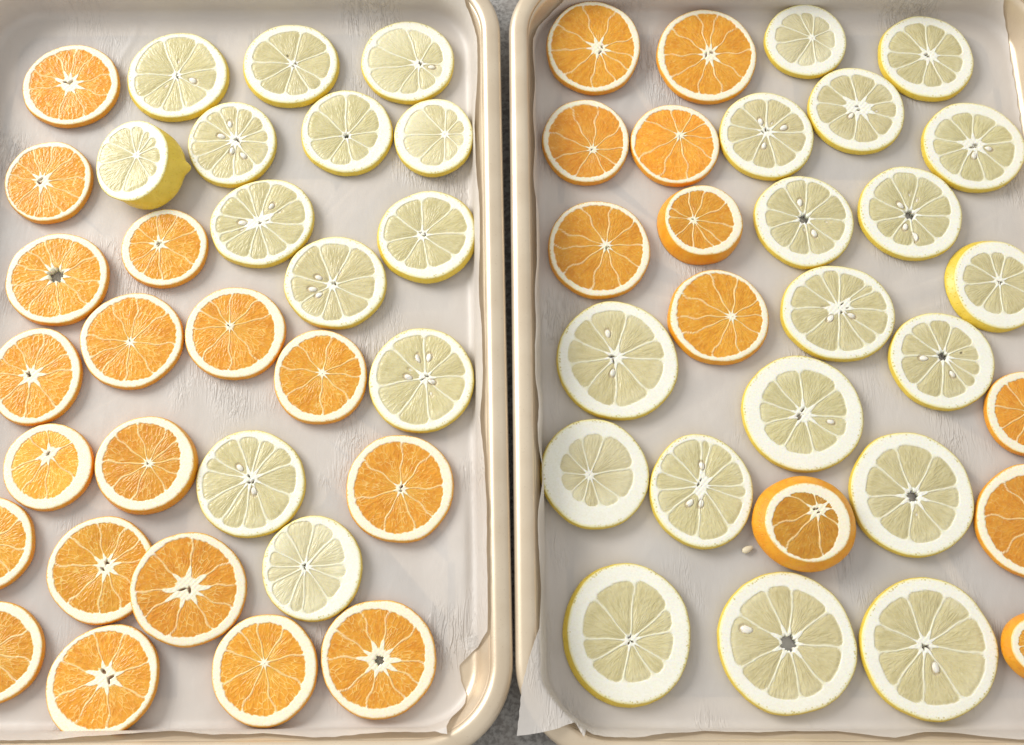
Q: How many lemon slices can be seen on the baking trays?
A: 31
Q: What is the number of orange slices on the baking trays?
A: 29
